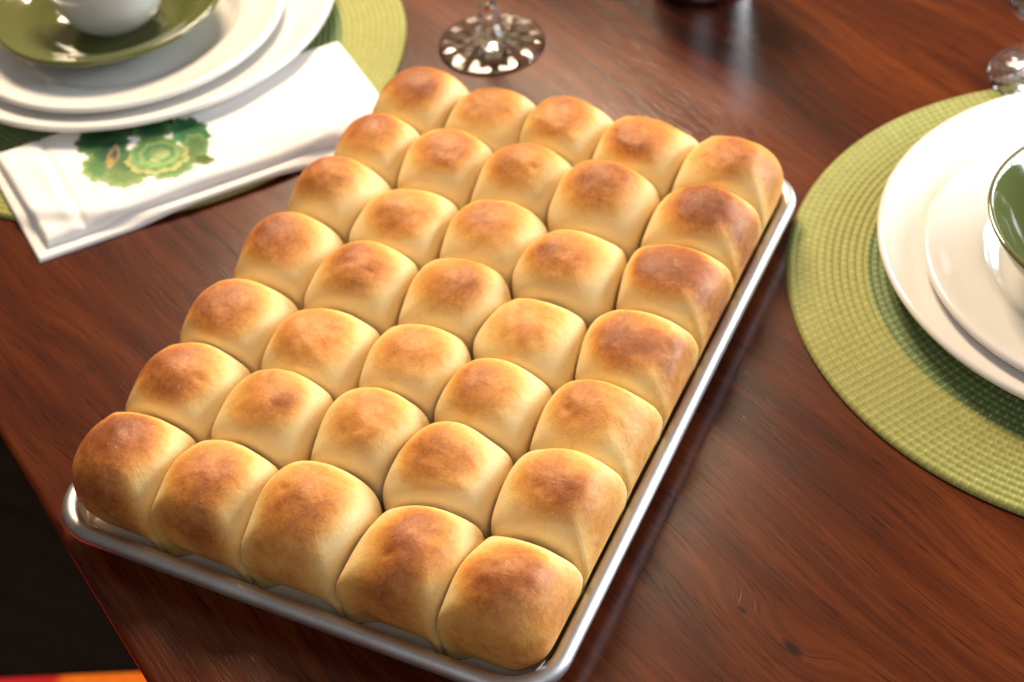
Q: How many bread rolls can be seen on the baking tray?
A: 35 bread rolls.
